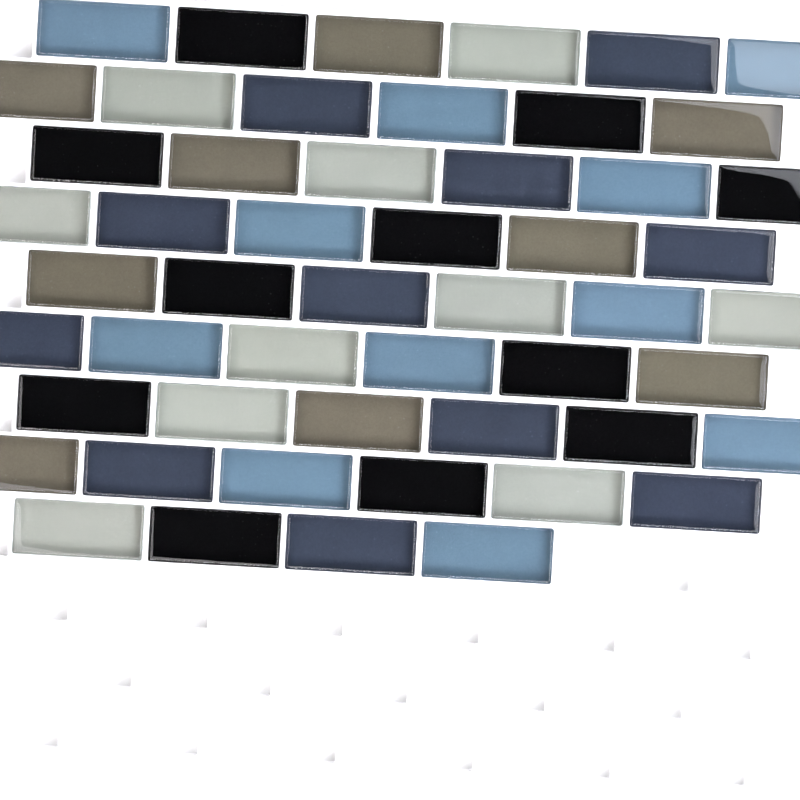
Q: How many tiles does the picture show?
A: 52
